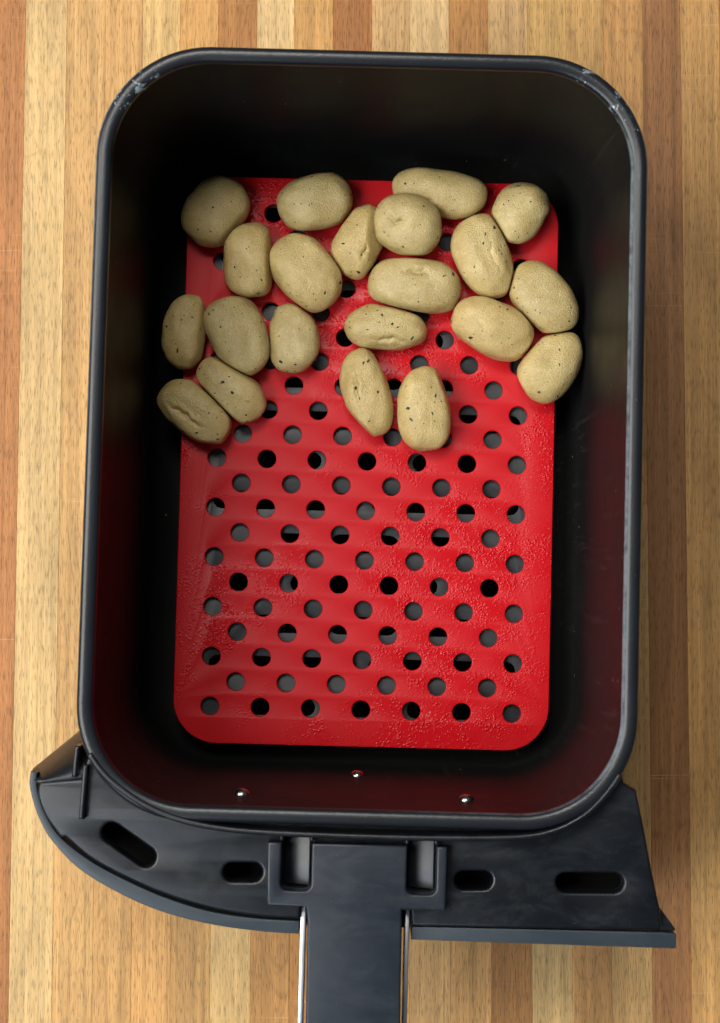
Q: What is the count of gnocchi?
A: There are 21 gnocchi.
